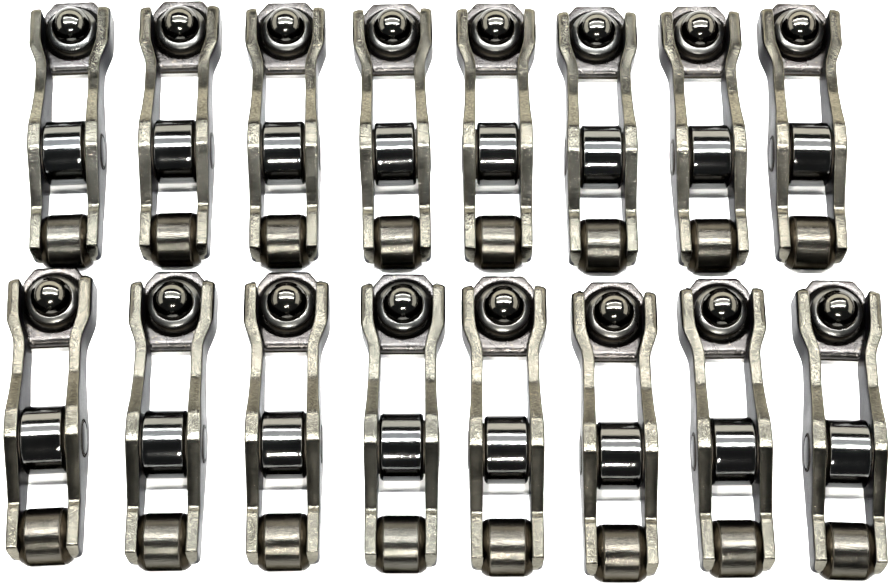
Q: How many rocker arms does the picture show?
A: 16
